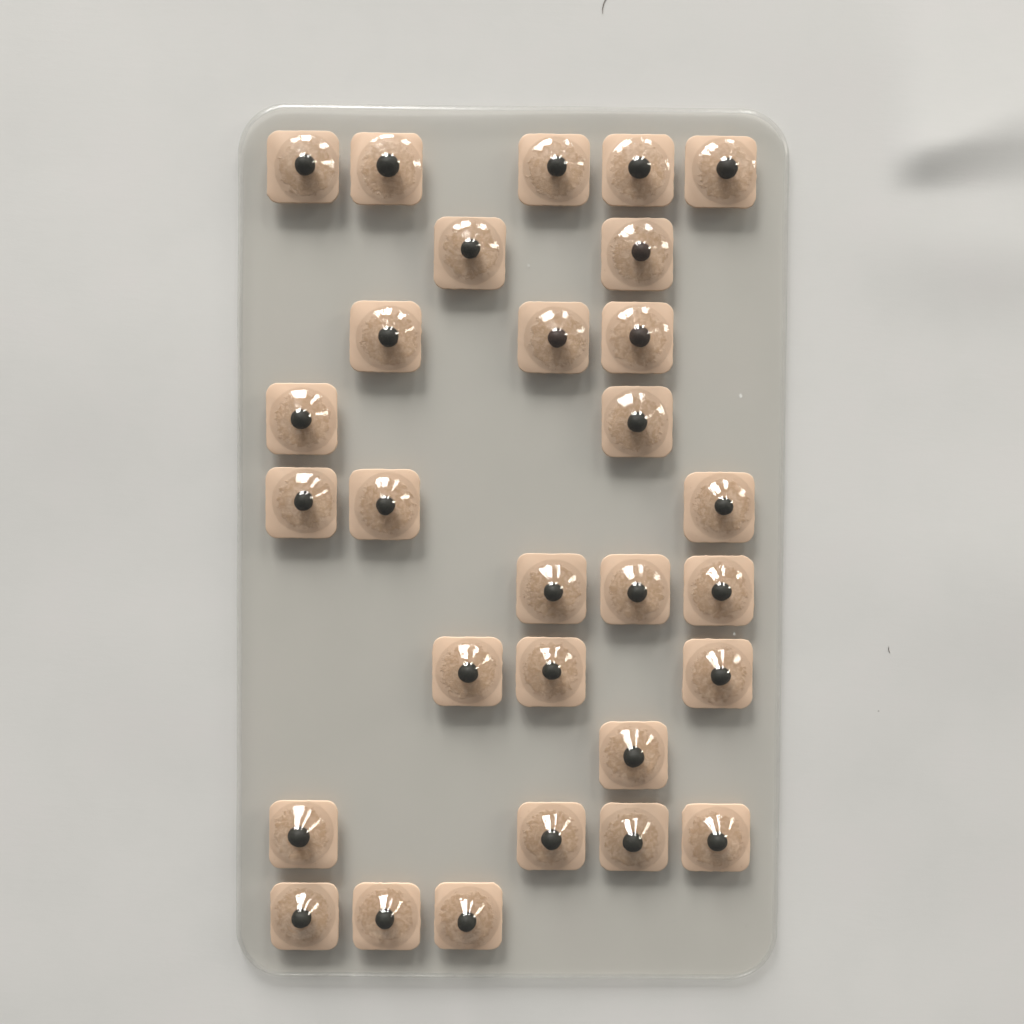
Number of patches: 29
